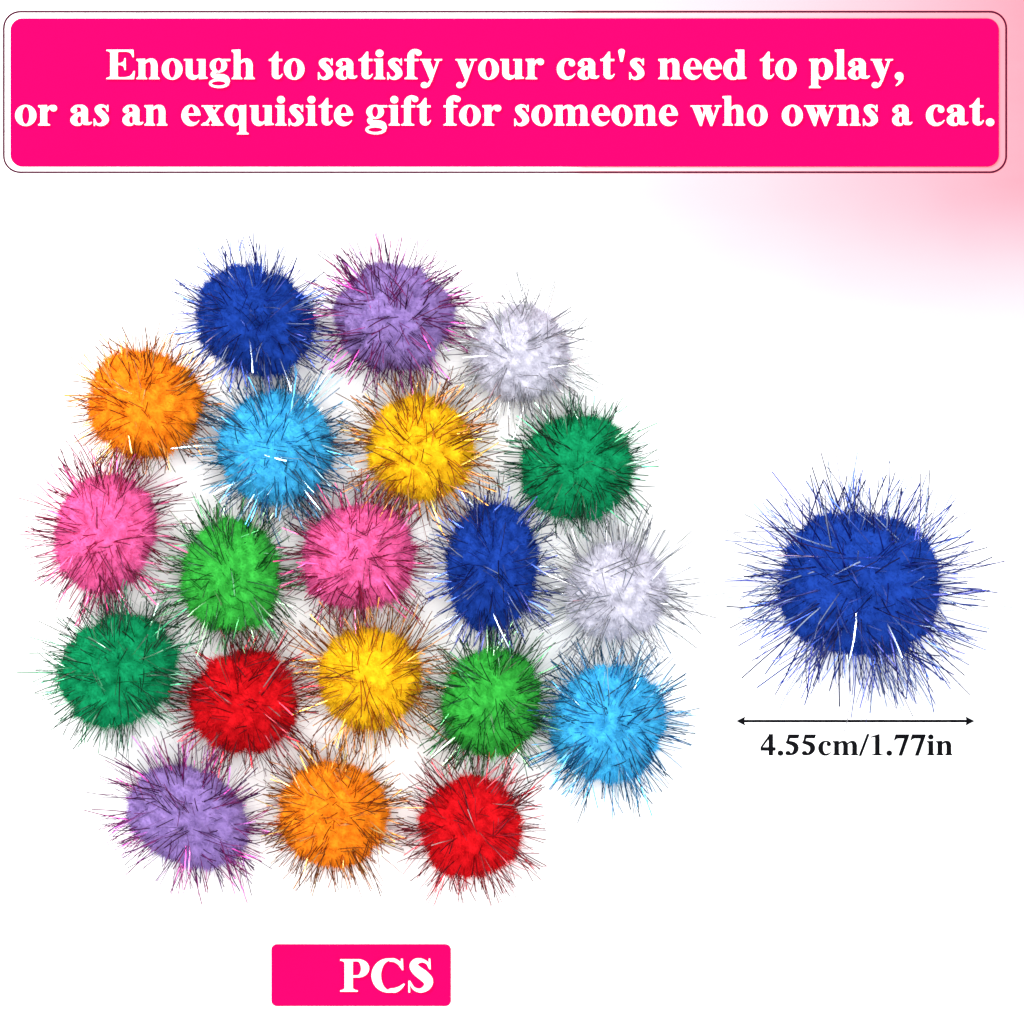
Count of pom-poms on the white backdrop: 21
